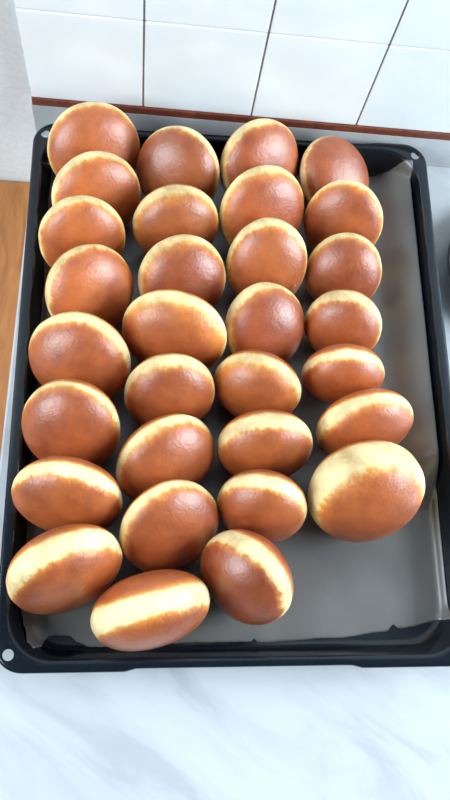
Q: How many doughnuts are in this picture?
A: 31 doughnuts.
